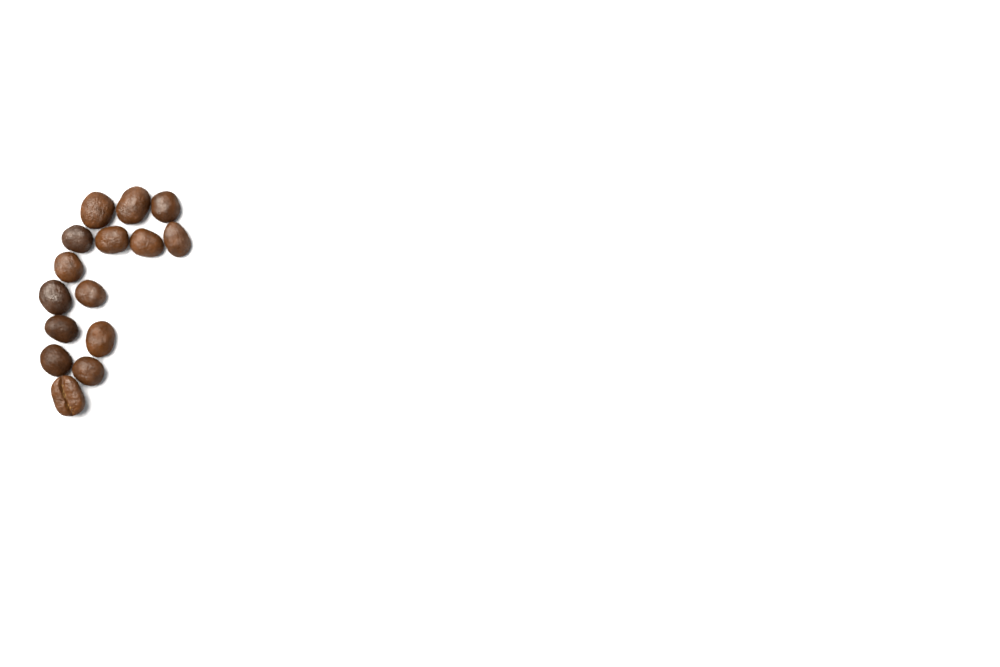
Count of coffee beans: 15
